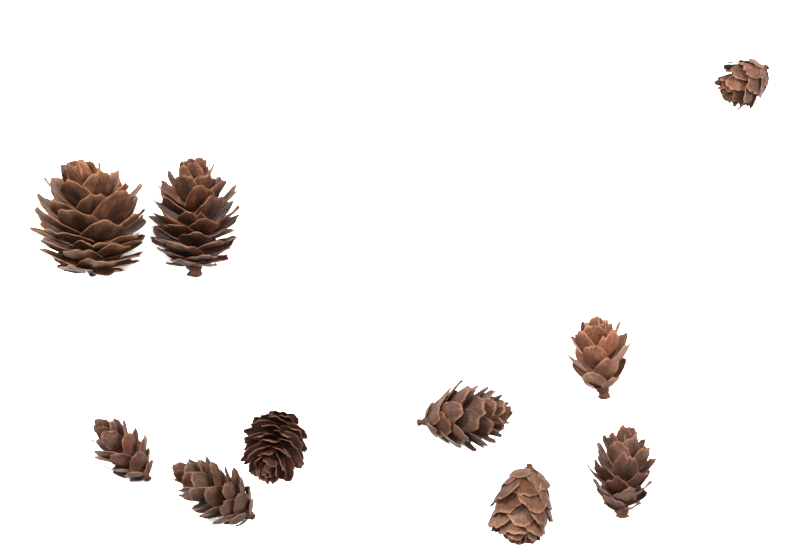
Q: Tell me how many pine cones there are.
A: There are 10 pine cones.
